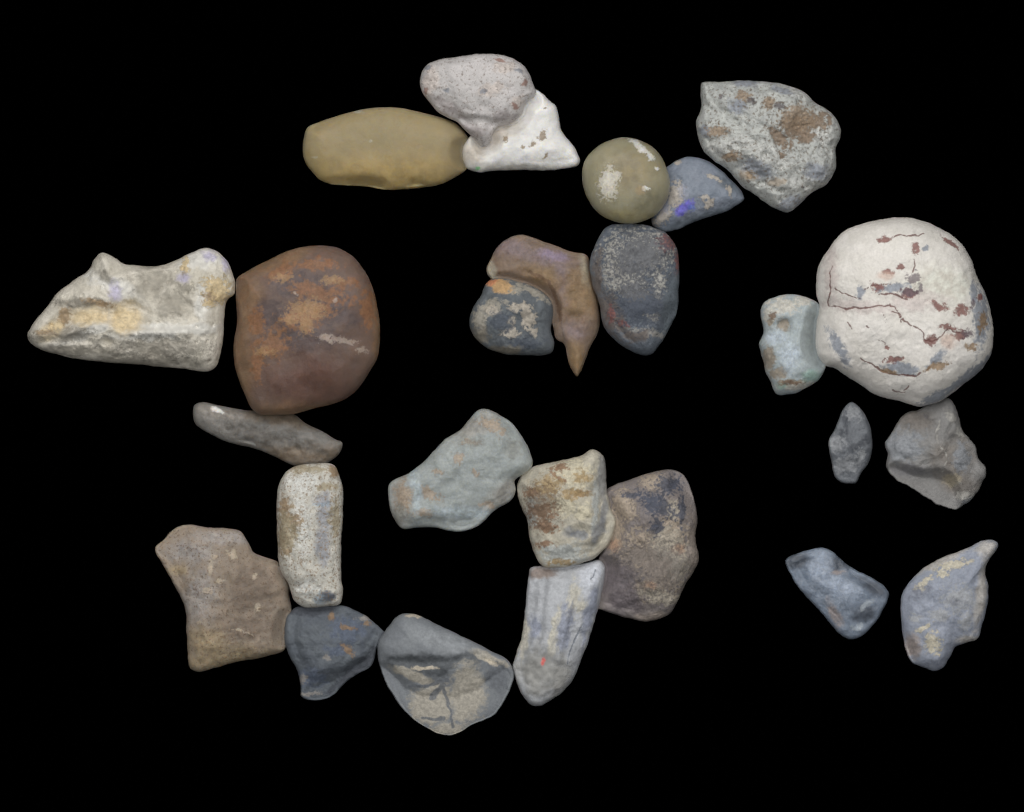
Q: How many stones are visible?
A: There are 26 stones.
